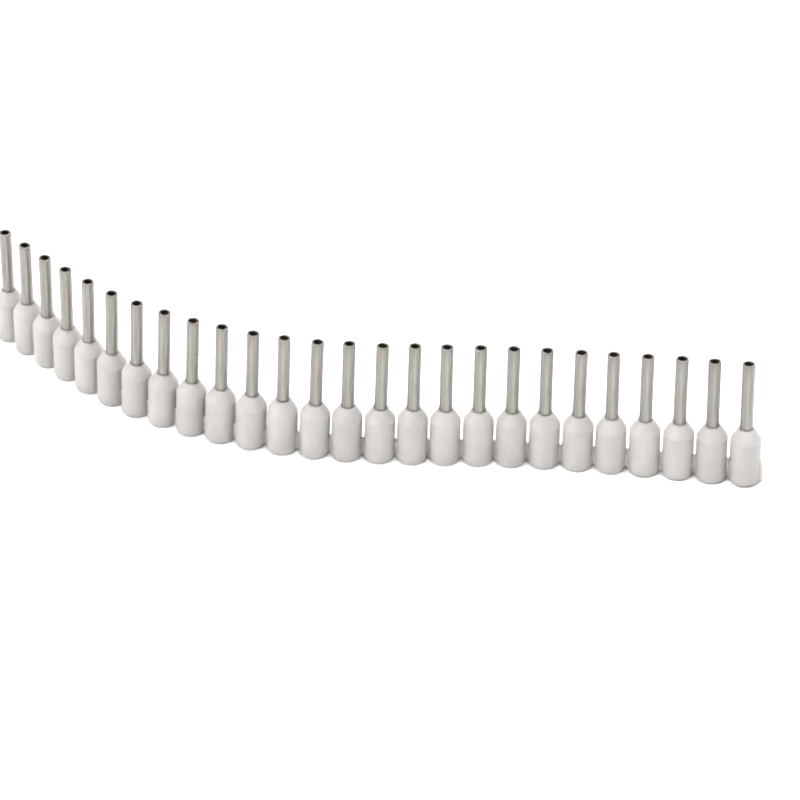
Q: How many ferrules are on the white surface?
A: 26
